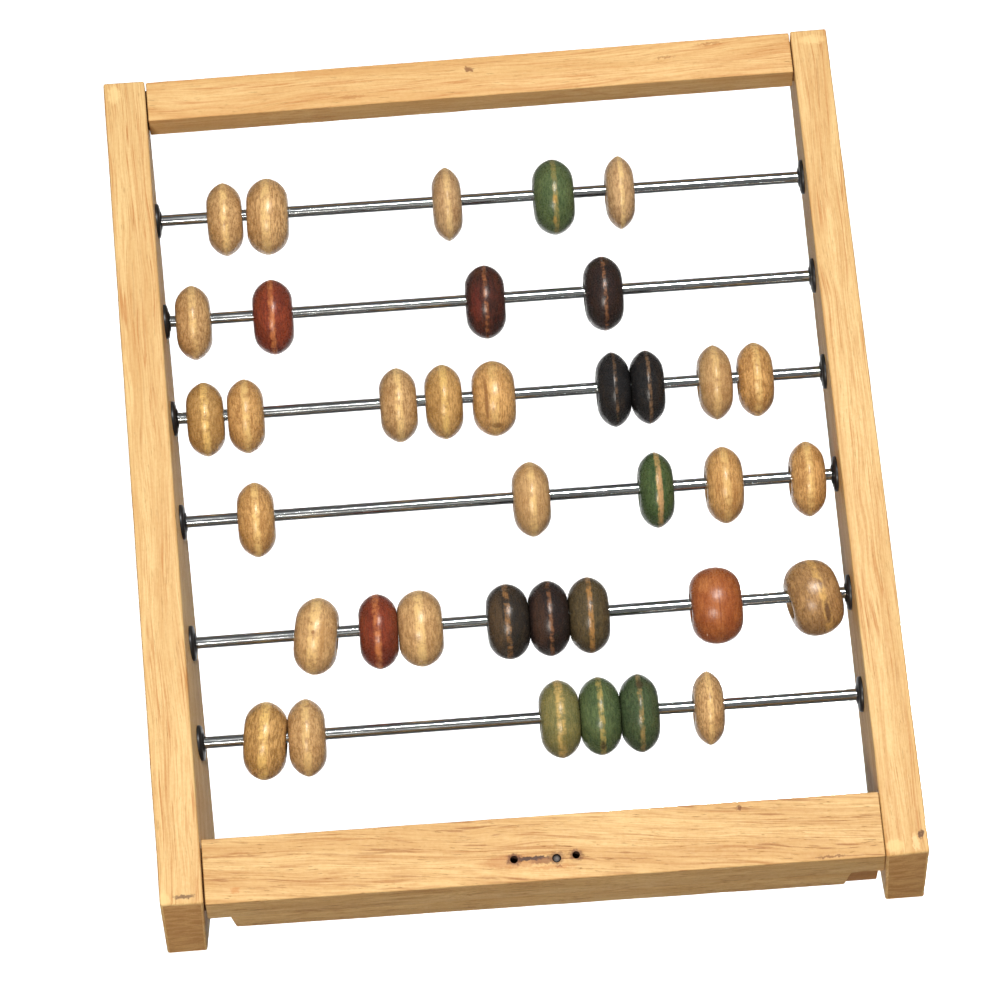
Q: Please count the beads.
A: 37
